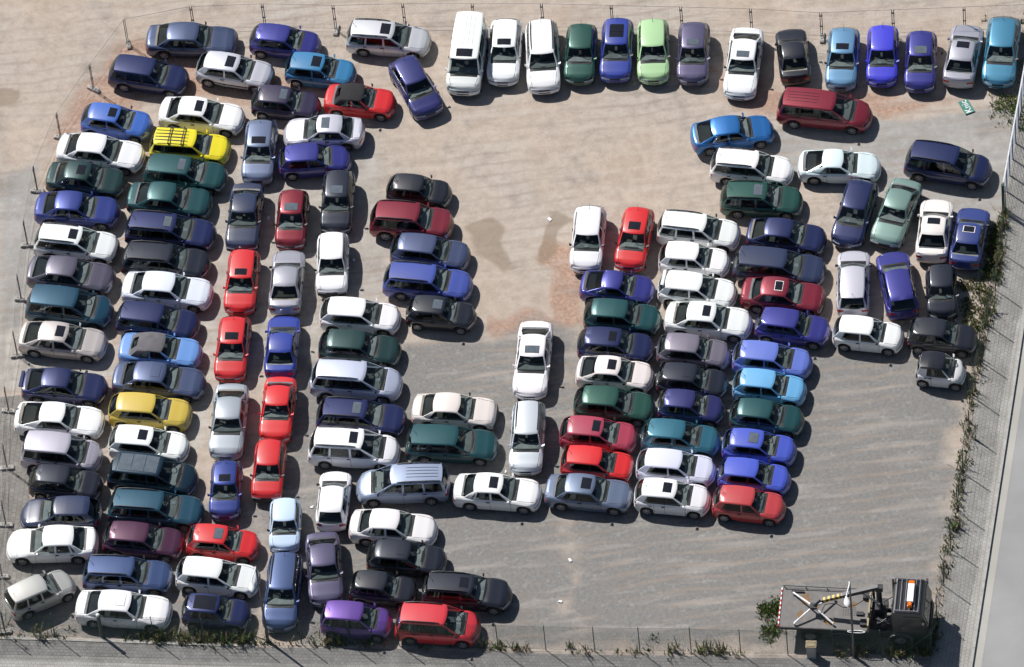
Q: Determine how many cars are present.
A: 145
